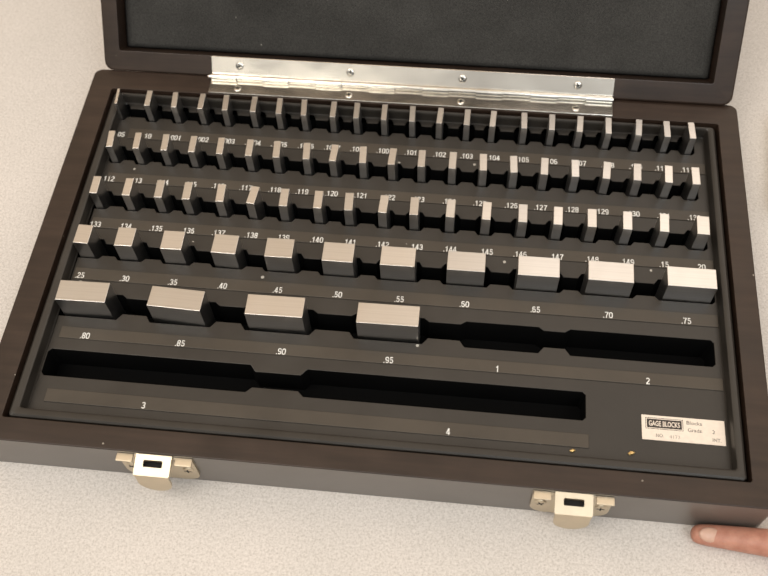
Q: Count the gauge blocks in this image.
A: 77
